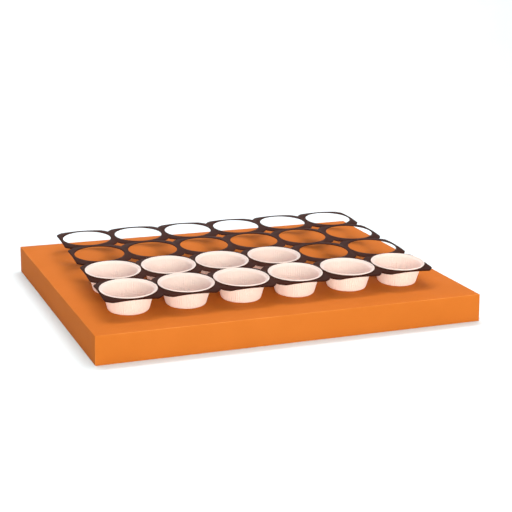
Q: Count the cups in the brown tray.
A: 10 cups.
